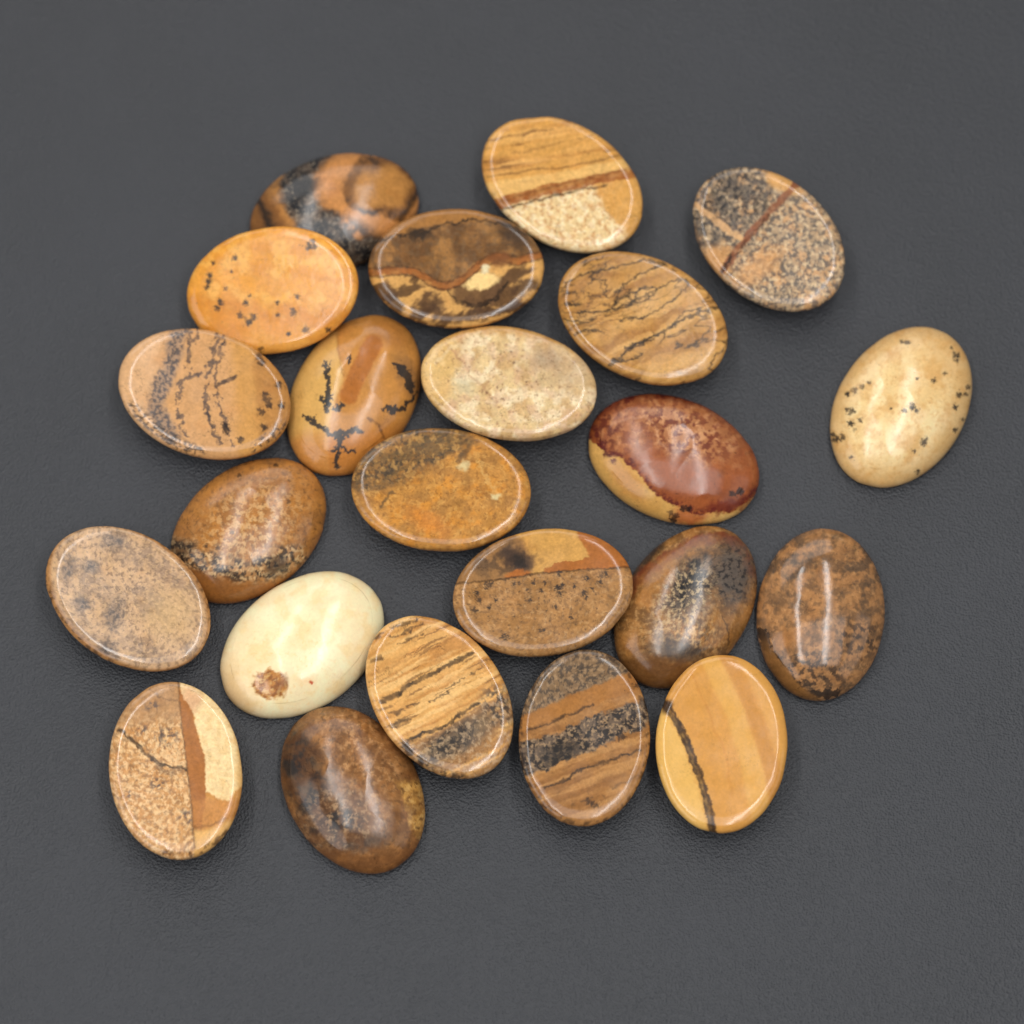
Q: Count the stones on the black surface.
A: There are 23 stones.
